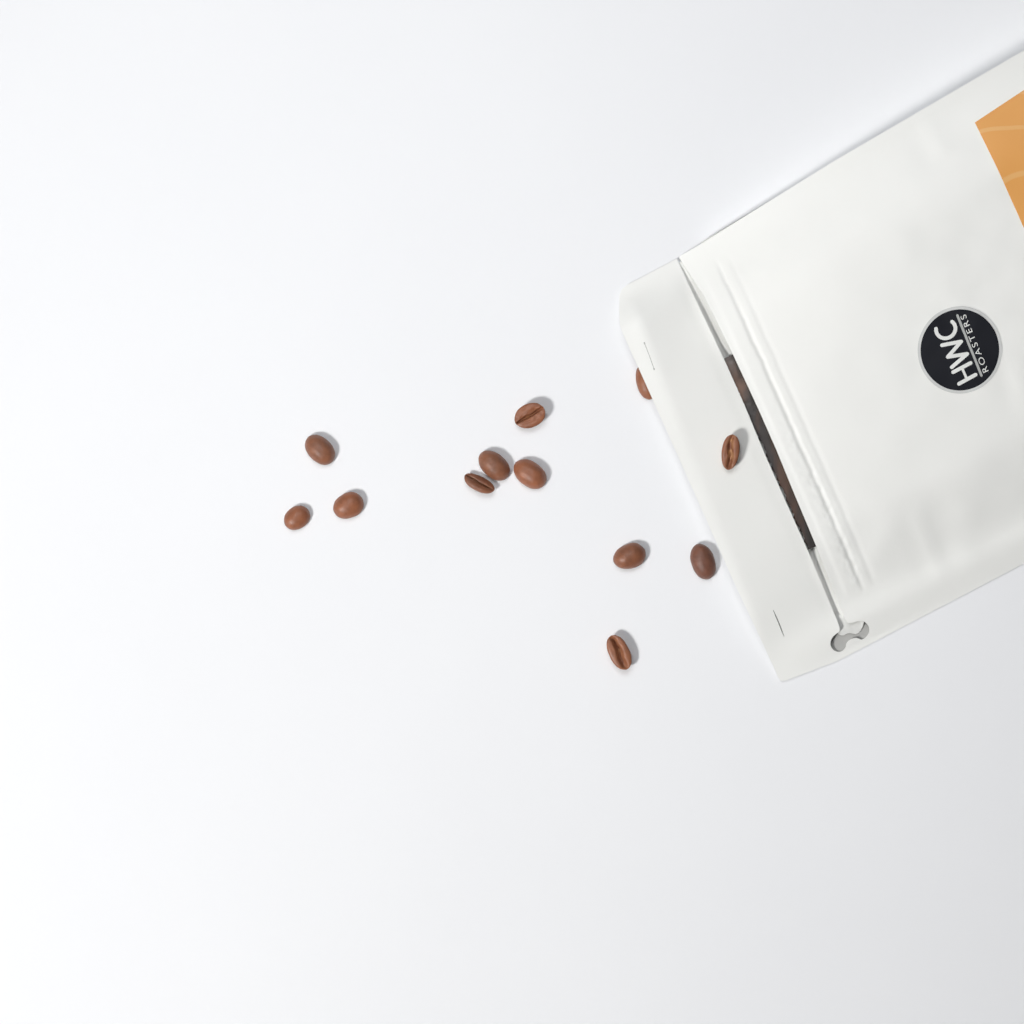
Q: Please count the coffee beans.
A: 12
